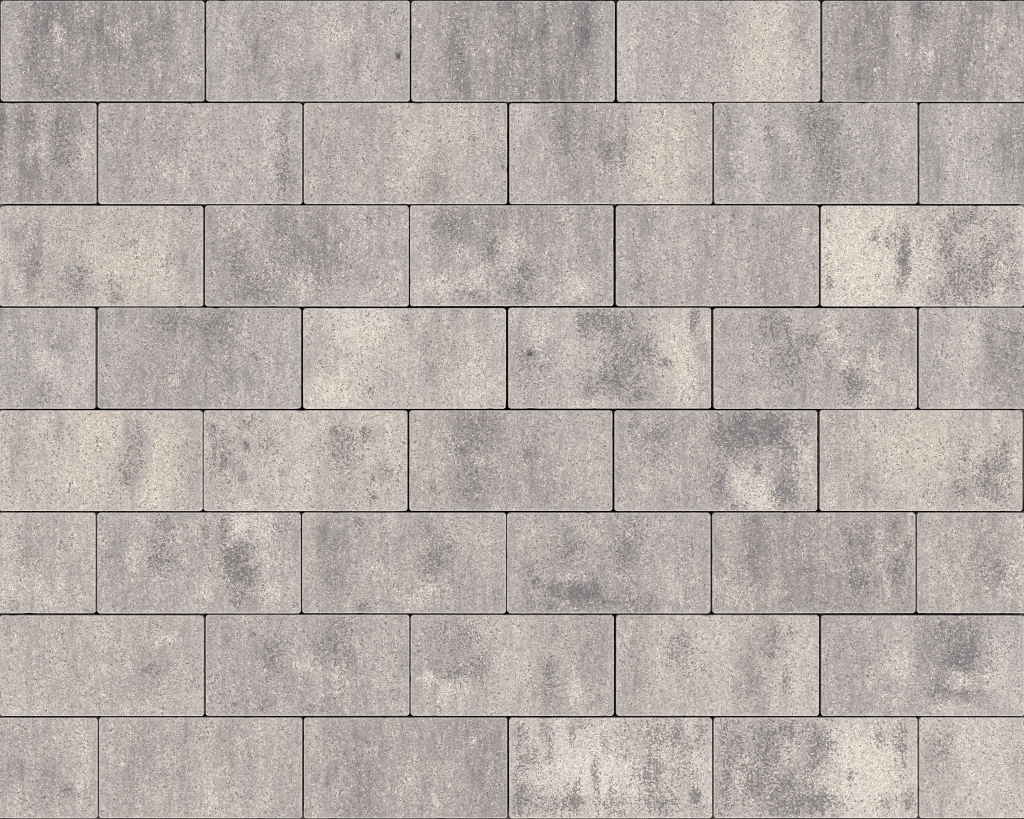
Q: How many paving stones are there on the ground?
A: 44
